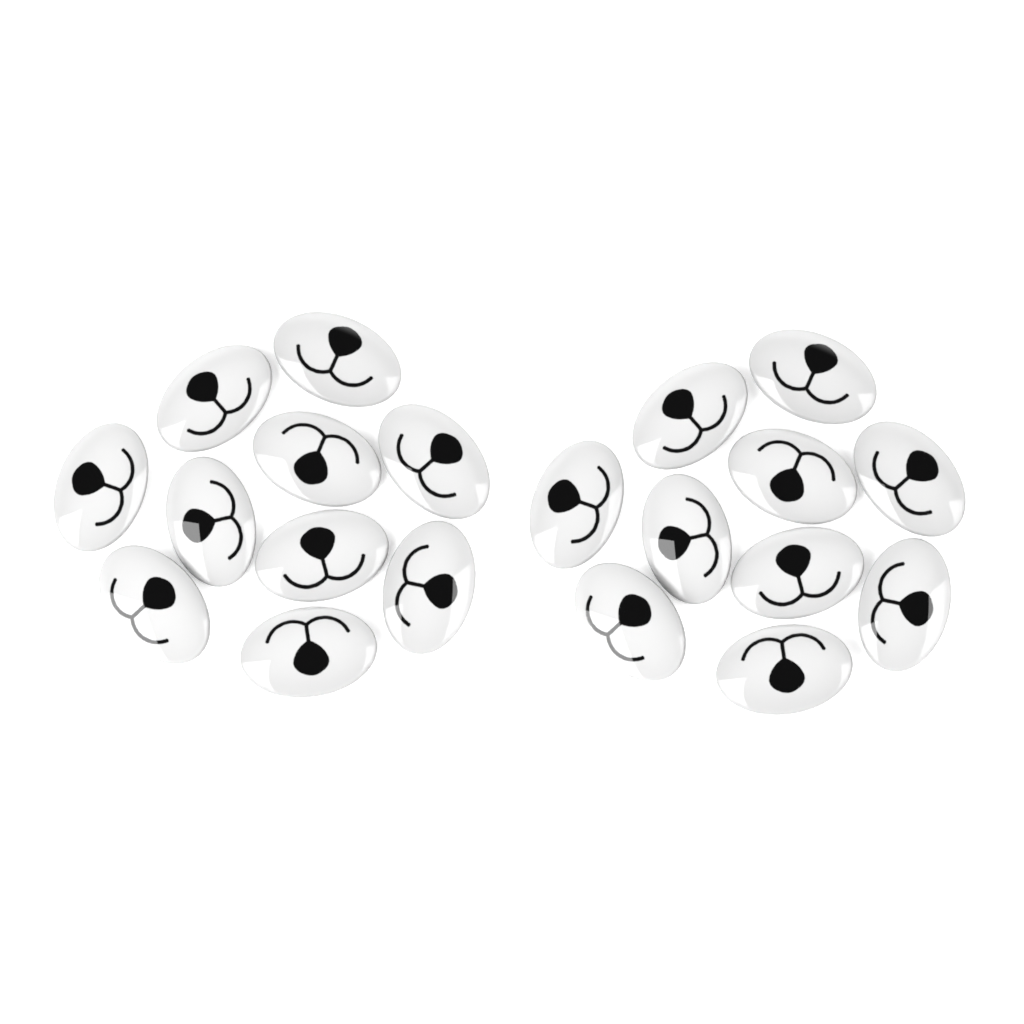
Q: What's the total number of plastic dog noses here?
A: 20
